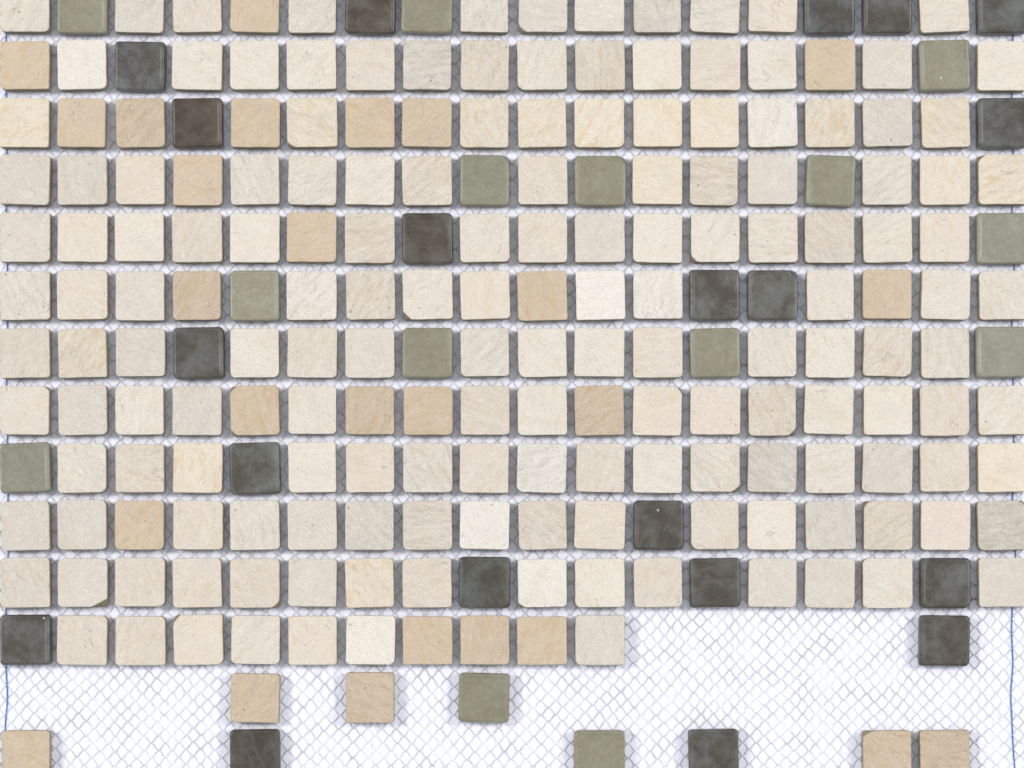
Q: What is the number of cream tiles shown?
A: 159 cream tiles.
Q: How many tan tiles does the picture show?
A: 26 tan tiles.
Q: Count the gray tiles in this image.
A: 20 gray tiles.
